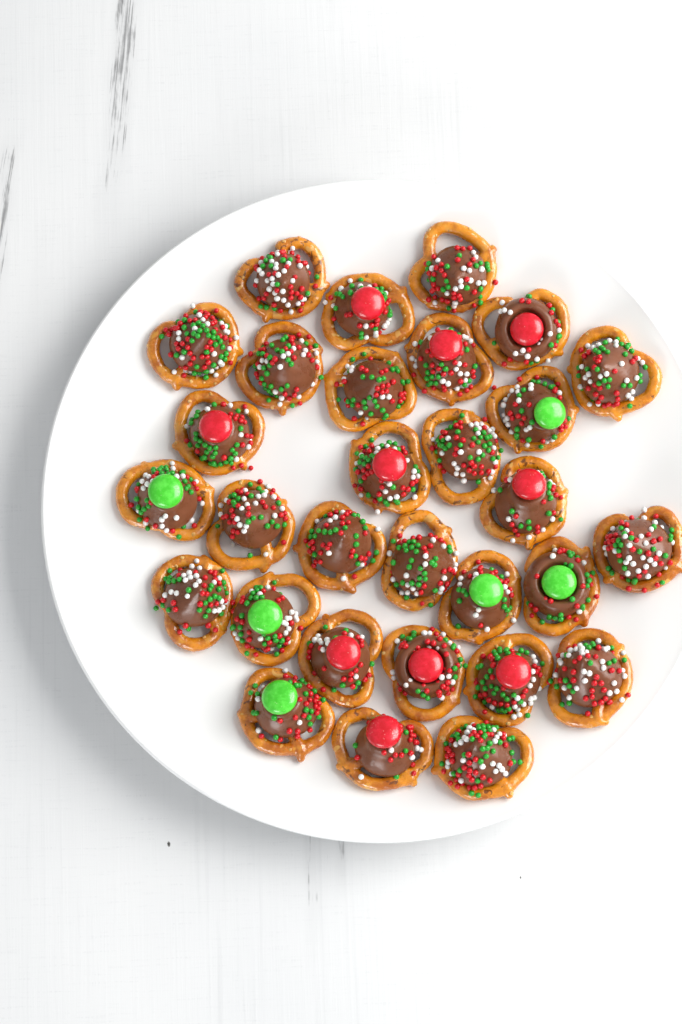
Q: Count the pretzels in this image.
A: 30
